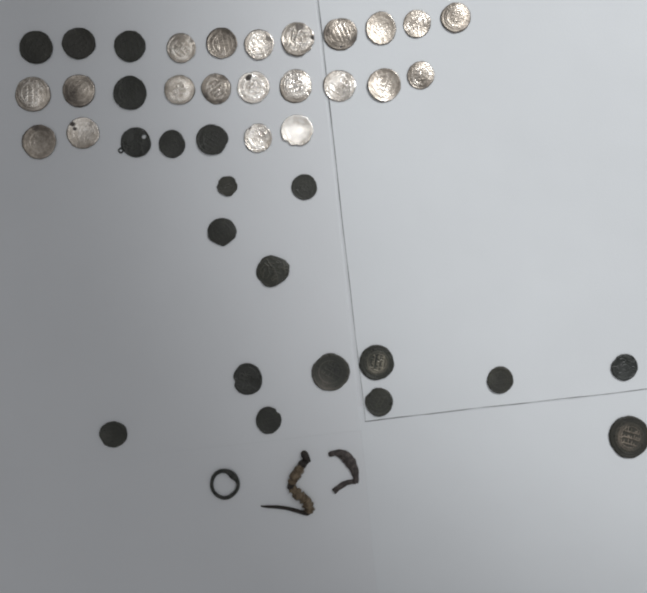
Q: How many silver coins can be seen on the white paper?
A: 21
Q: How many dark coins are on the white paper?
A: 20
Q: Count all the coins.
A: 41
